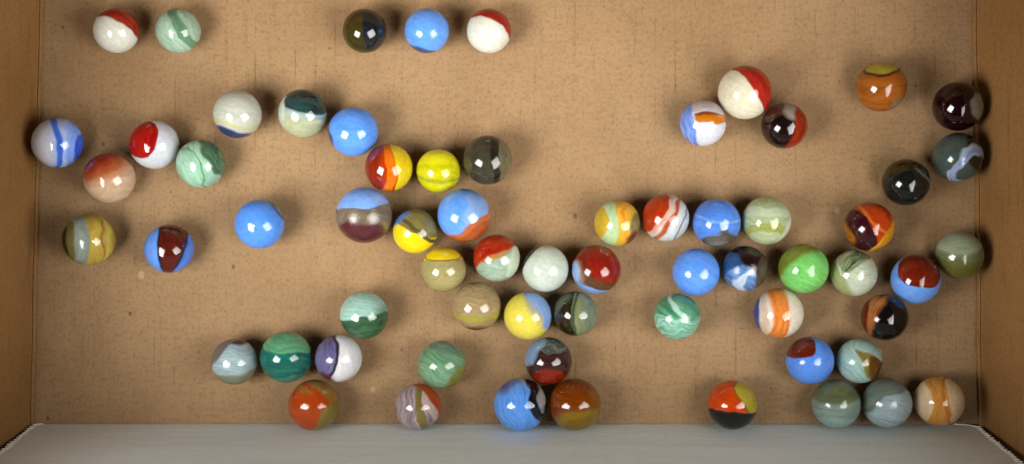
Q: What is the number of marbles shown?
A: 65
